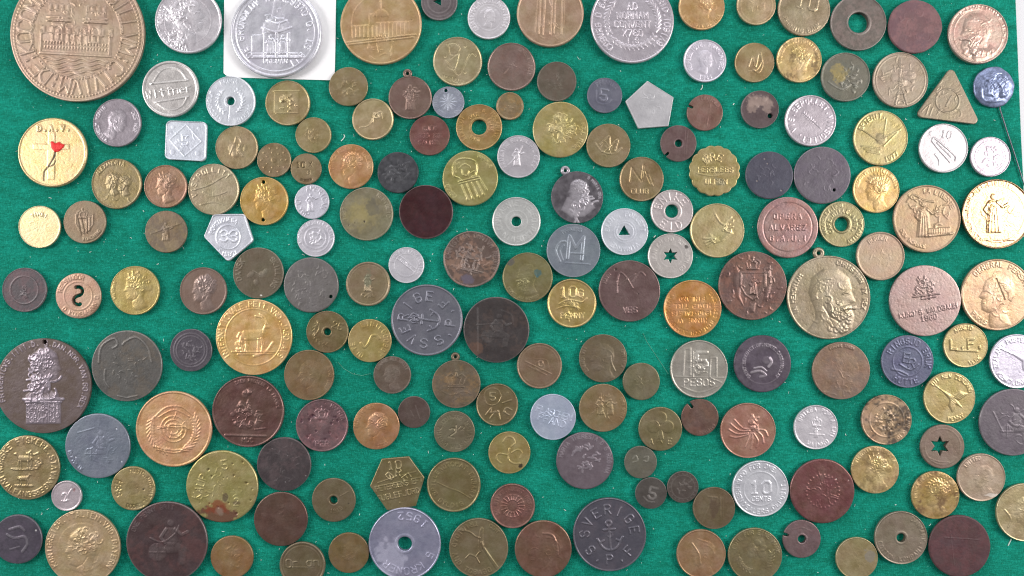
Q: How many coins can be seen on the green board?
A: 177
